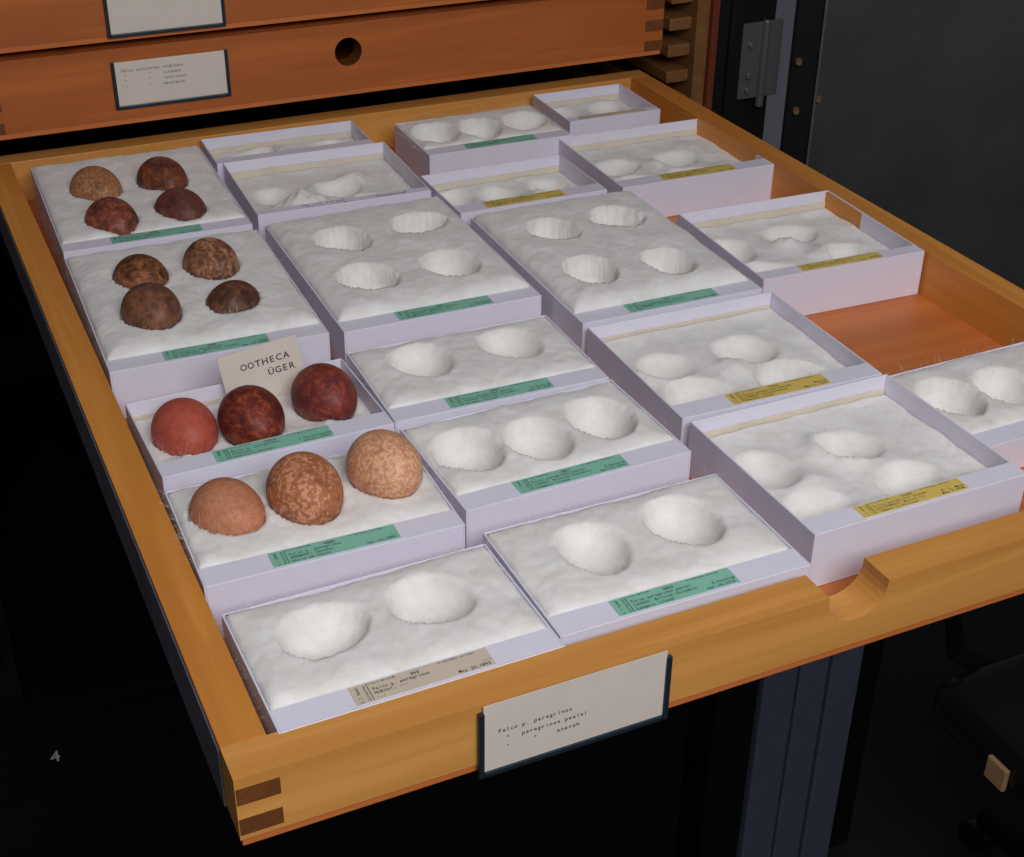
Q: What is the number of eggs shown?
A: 14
